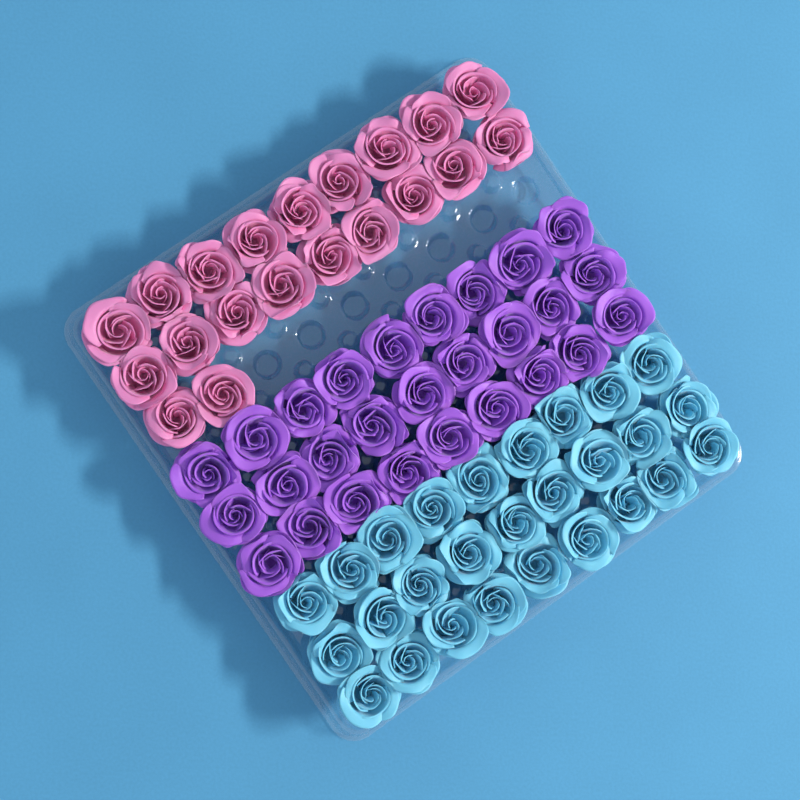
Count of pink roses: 20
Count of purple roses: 27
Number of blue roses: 27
